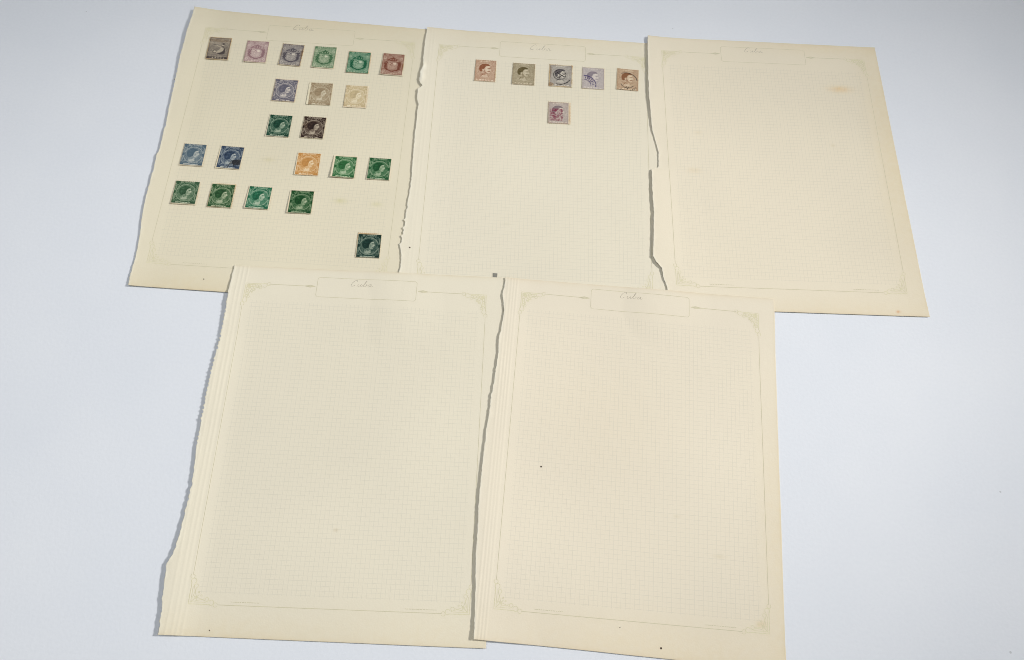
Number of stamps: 27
